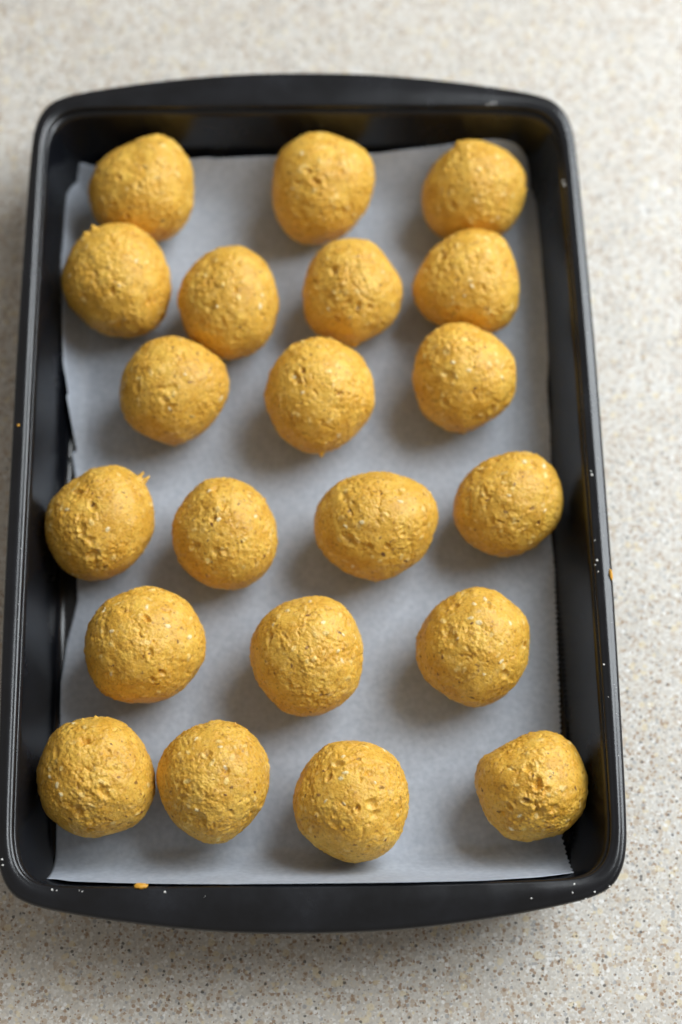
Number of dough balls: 21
